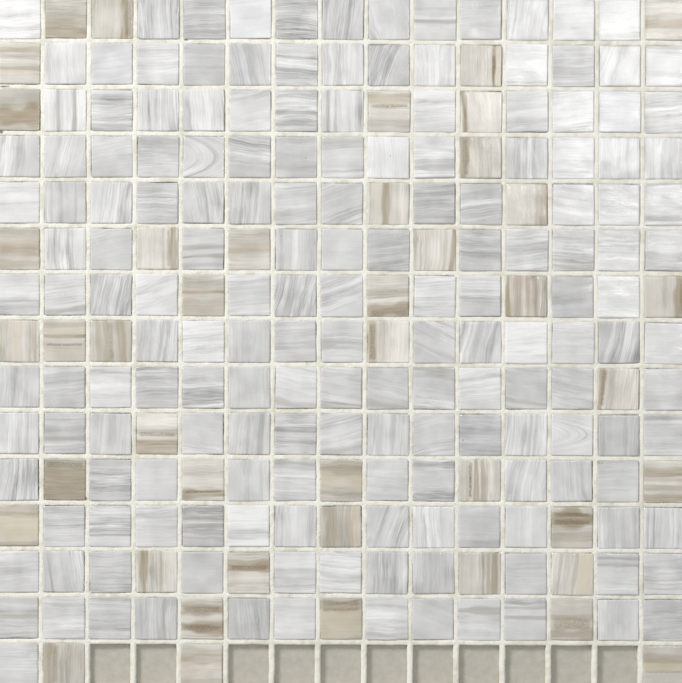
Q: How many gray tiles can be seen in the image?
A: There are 171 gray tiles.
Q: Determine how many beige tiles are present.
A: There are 43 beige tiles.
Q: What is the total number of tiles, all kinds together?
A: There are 214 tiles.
